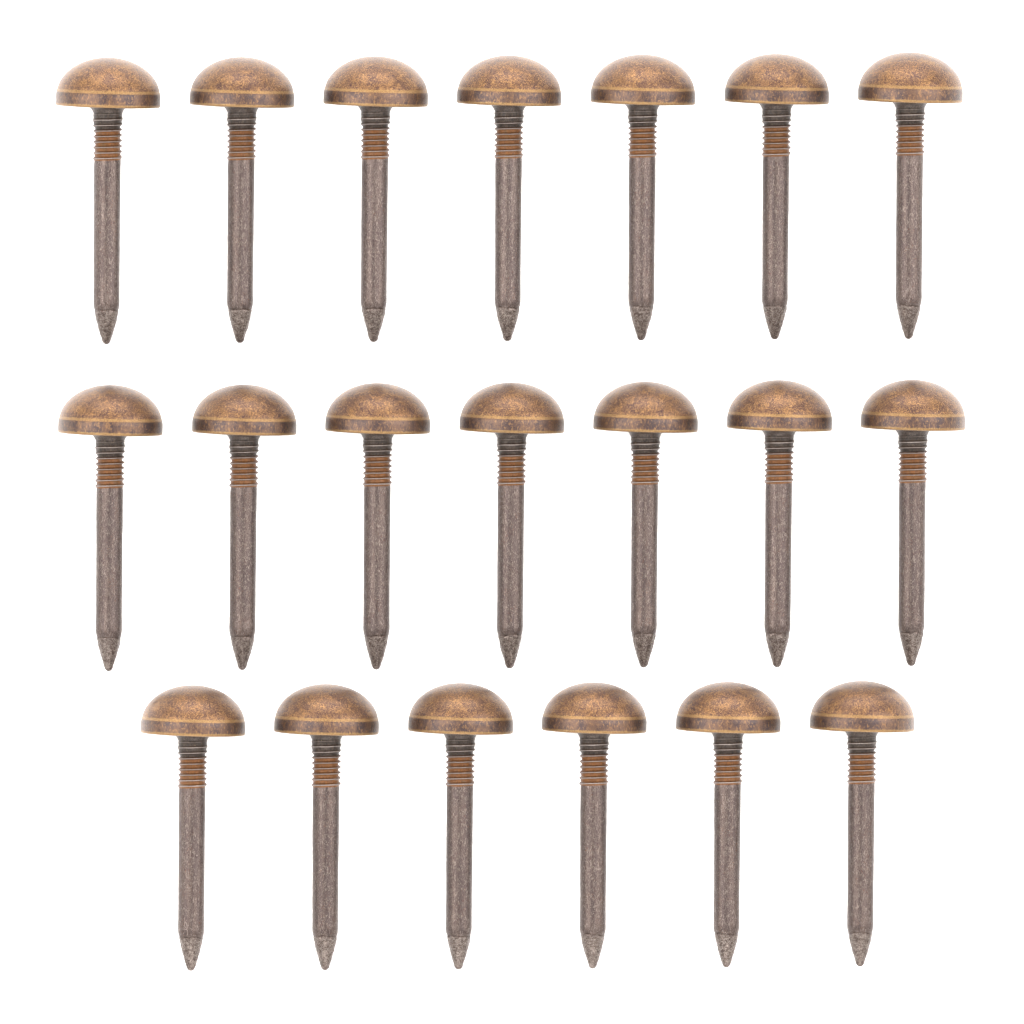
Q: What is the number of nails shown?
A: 20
